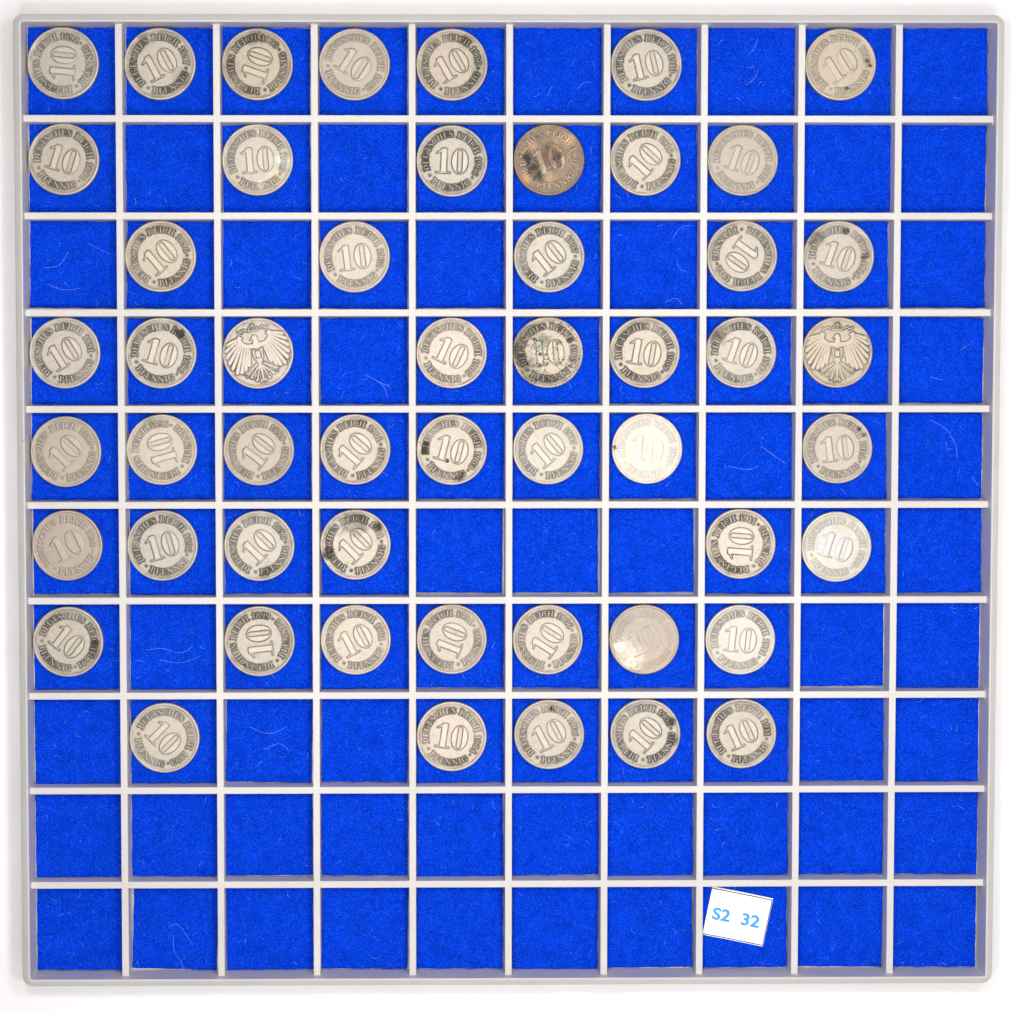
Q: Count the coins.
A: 52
